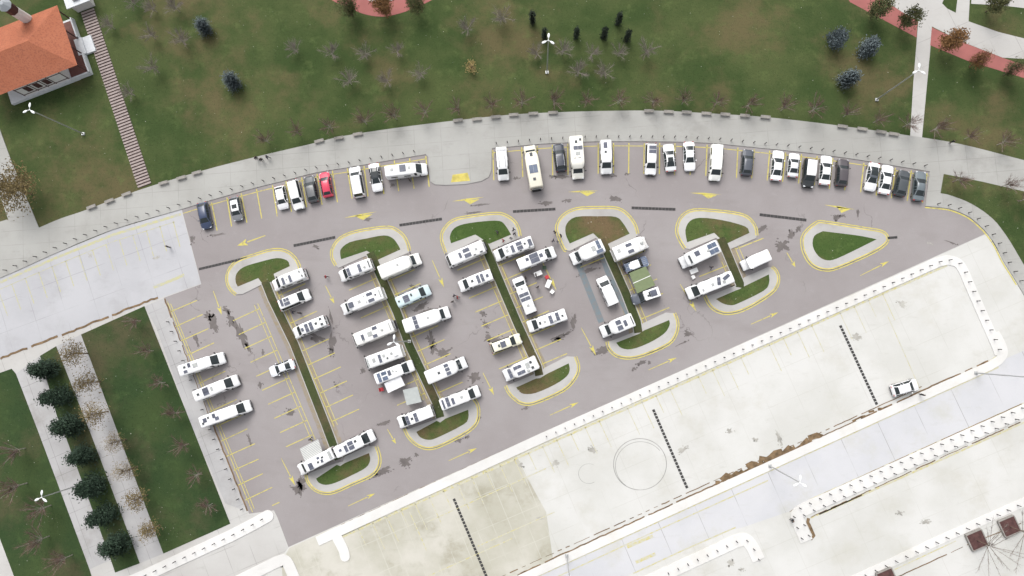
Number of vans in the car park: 44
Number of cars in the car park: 22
